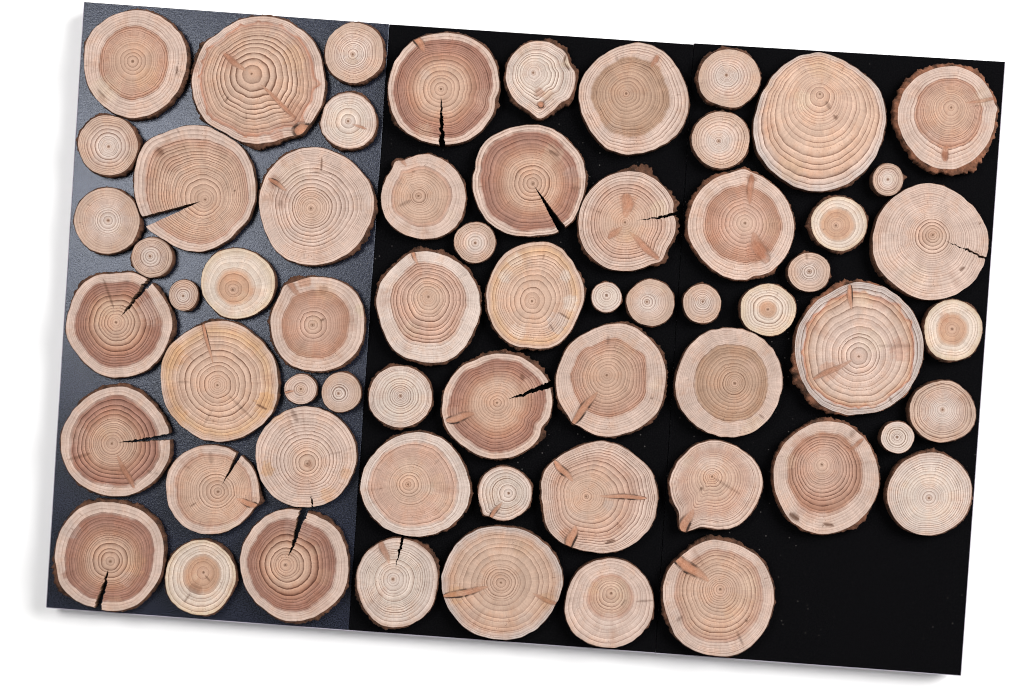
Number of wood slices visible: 62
